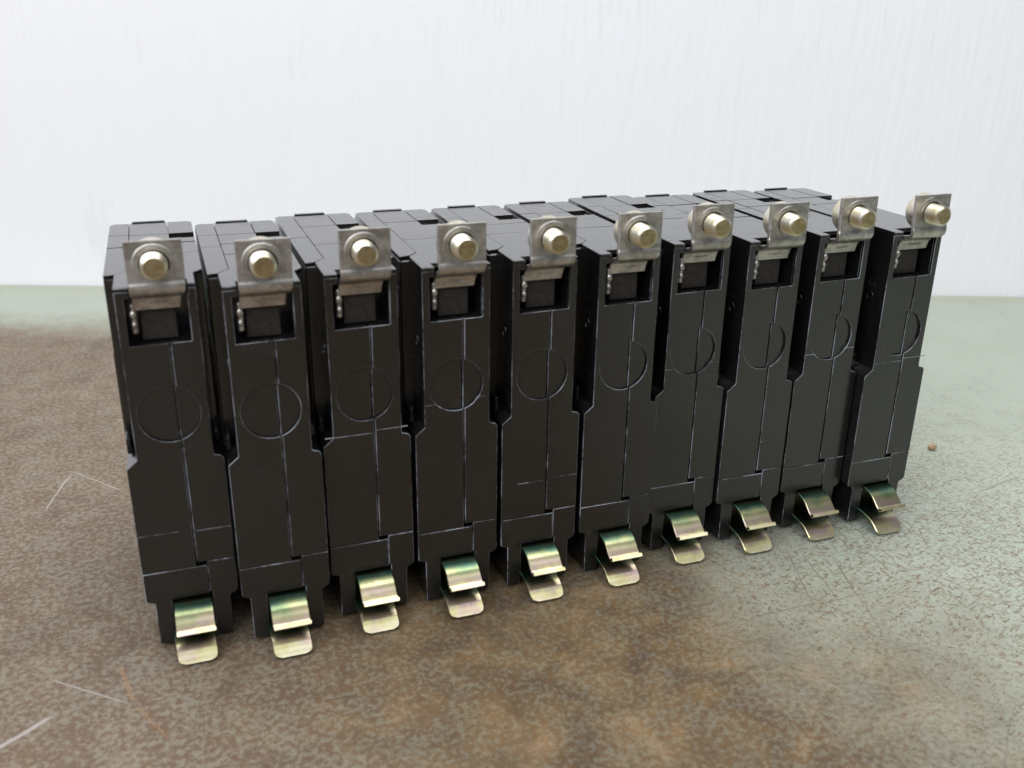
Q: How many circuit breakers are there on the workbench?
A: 10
